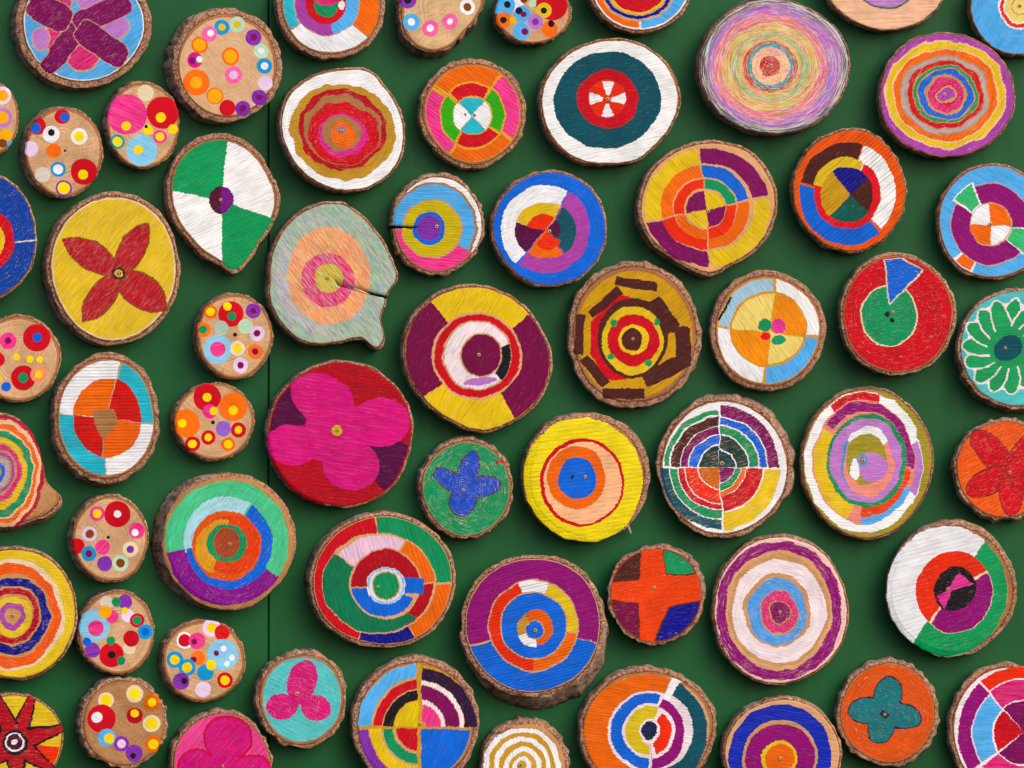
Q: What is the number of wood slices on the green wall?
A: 61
